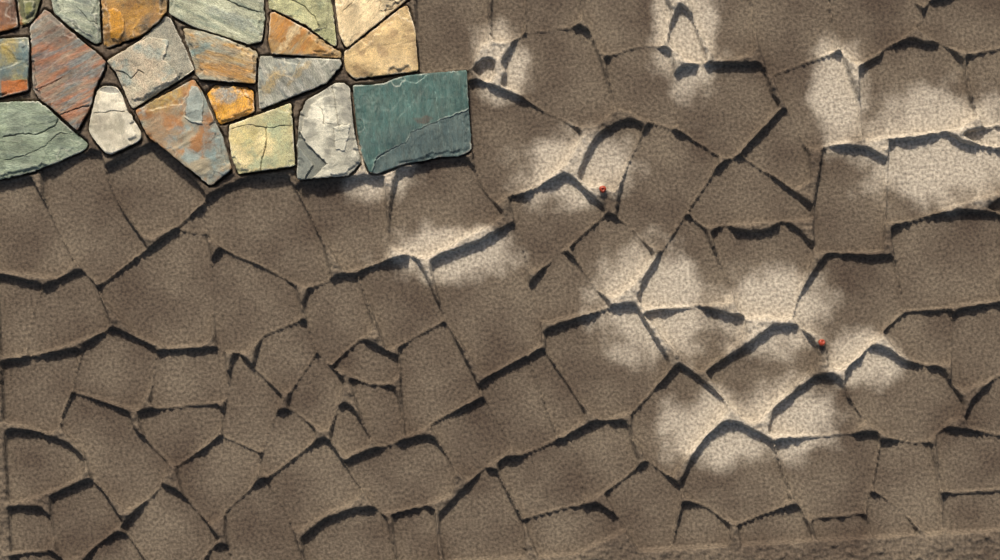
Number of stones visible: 21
